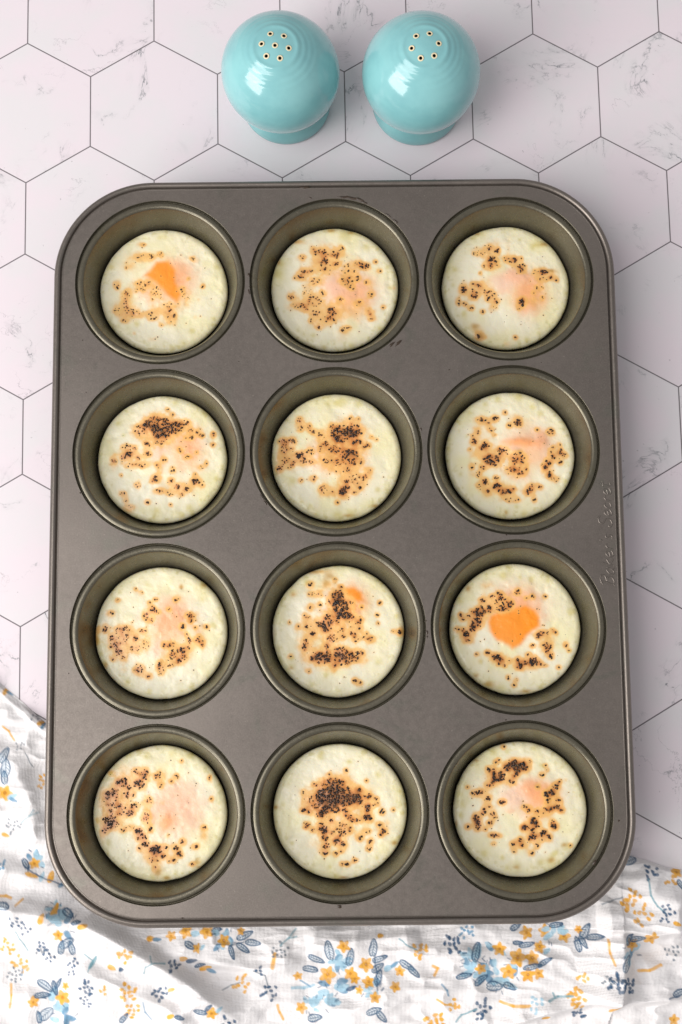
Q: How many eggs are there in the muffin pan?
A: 12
